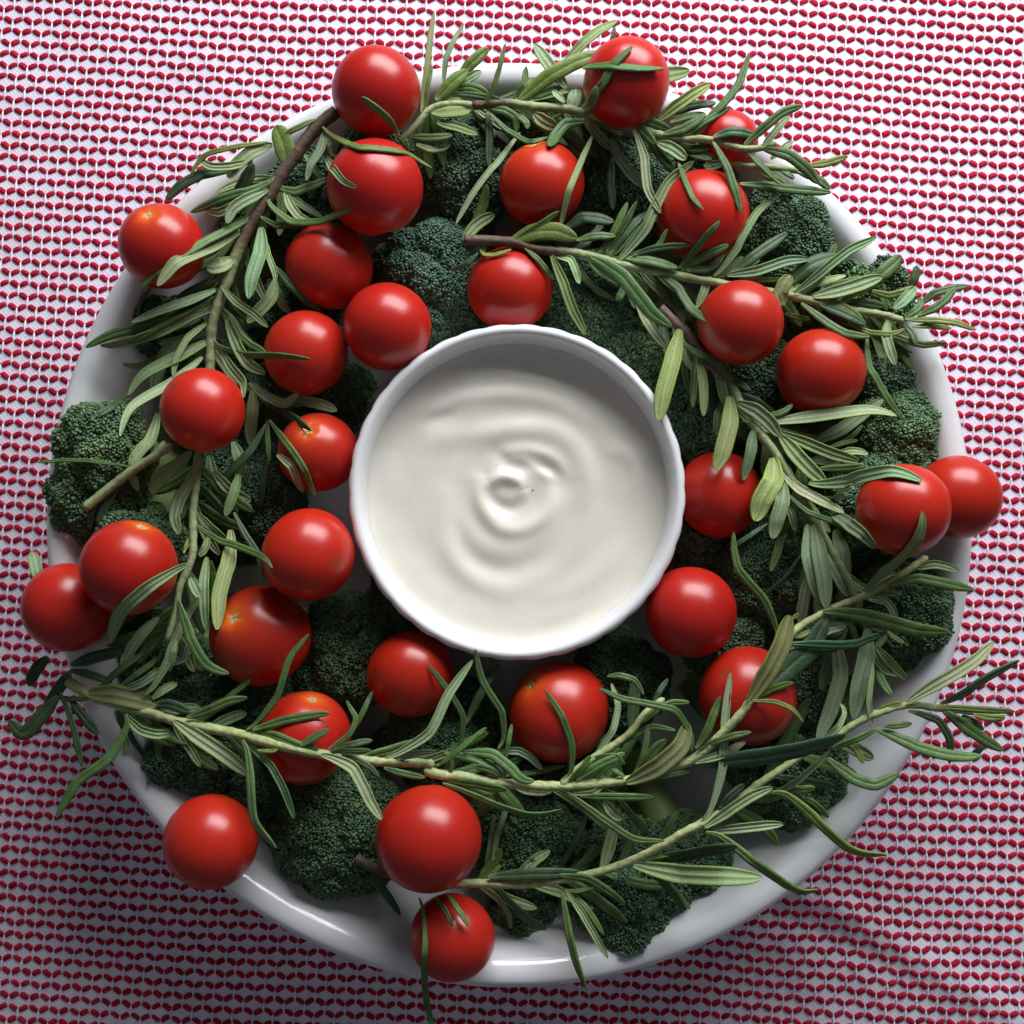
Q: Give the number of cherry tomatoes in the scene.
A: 30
